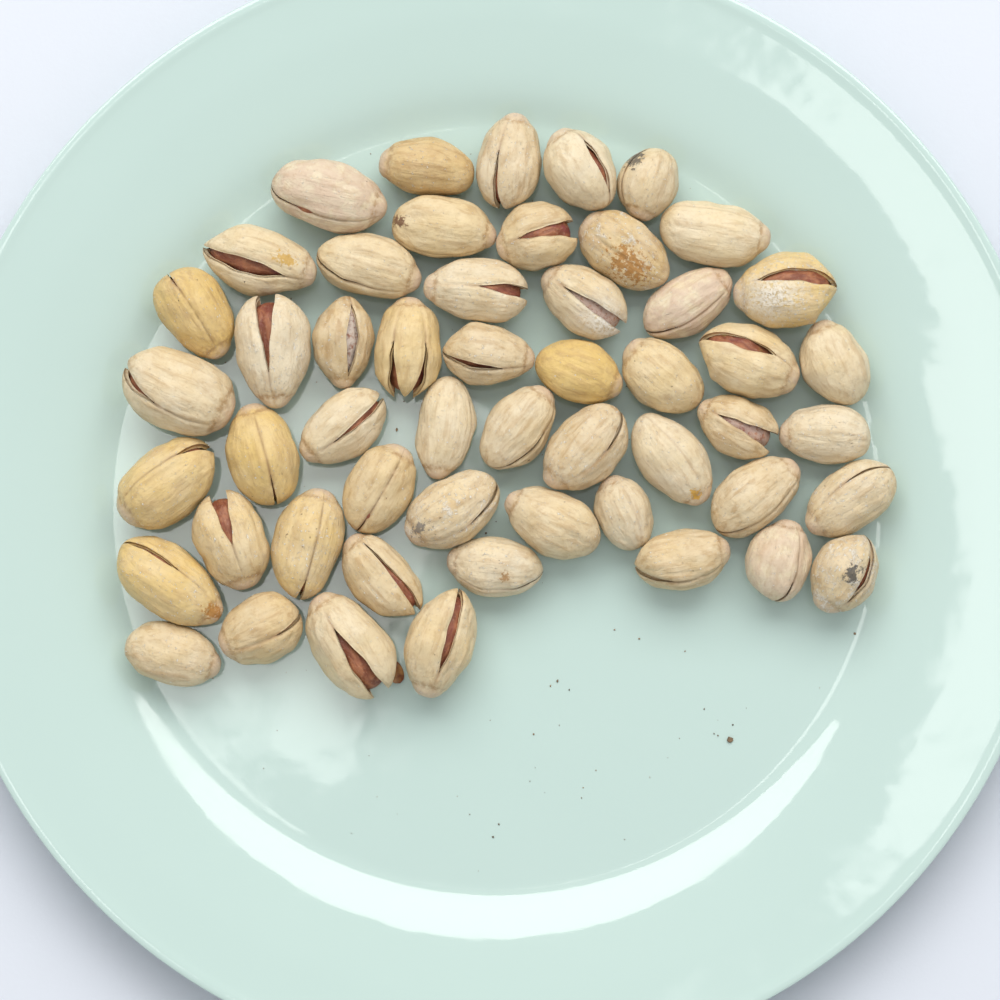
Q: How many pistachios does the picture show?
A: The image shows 52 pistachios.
